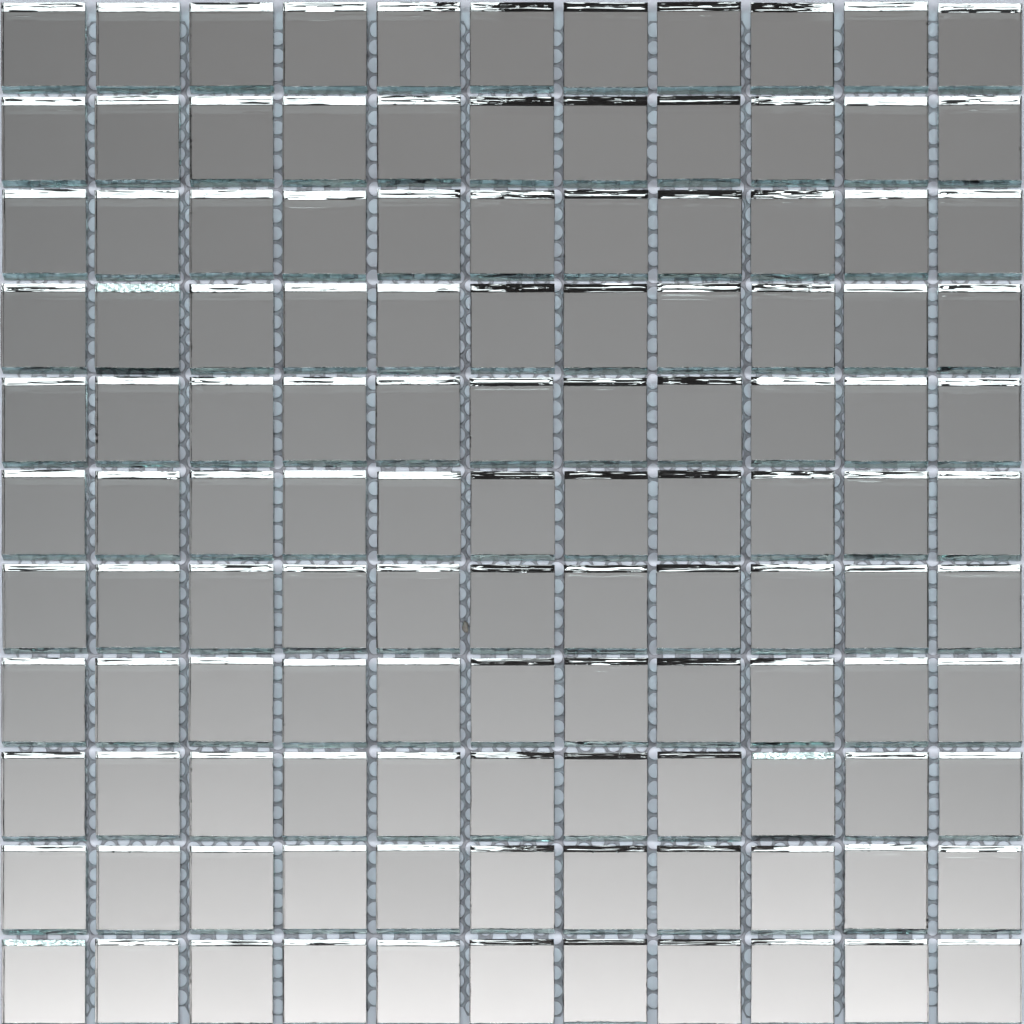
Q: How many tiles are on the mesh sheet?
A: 121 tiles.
